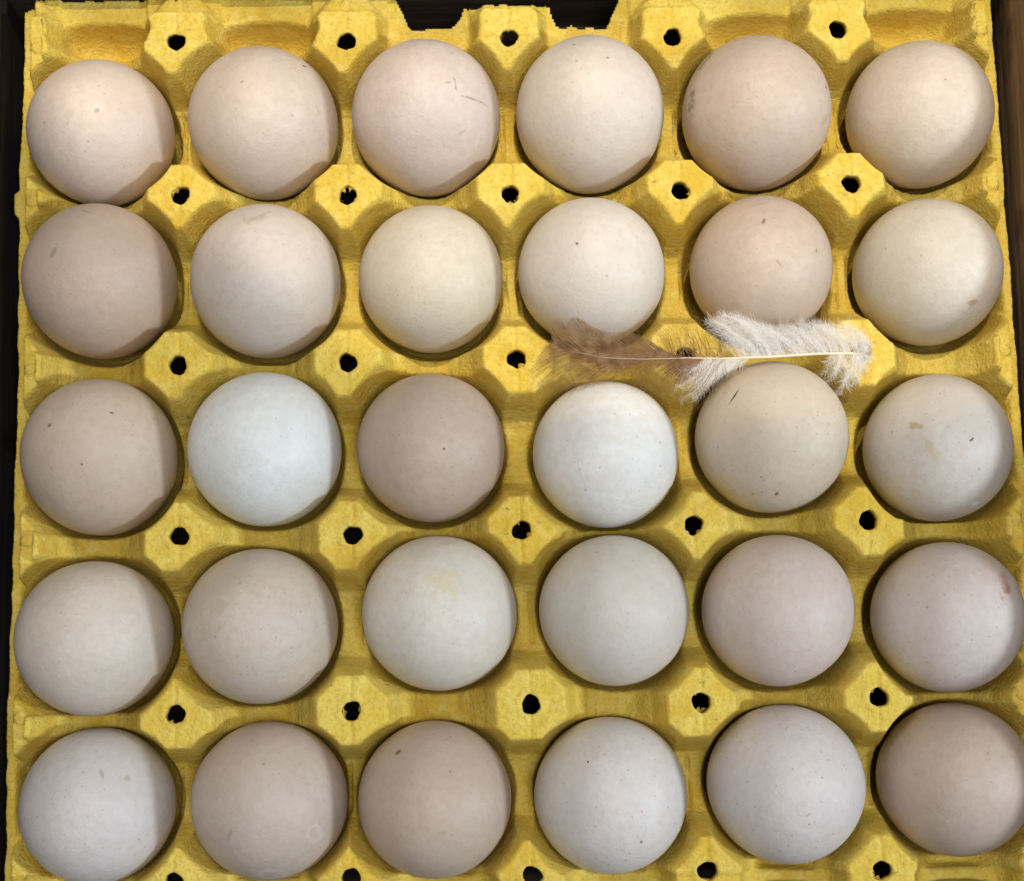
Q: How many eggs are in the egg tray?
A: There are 30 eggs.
